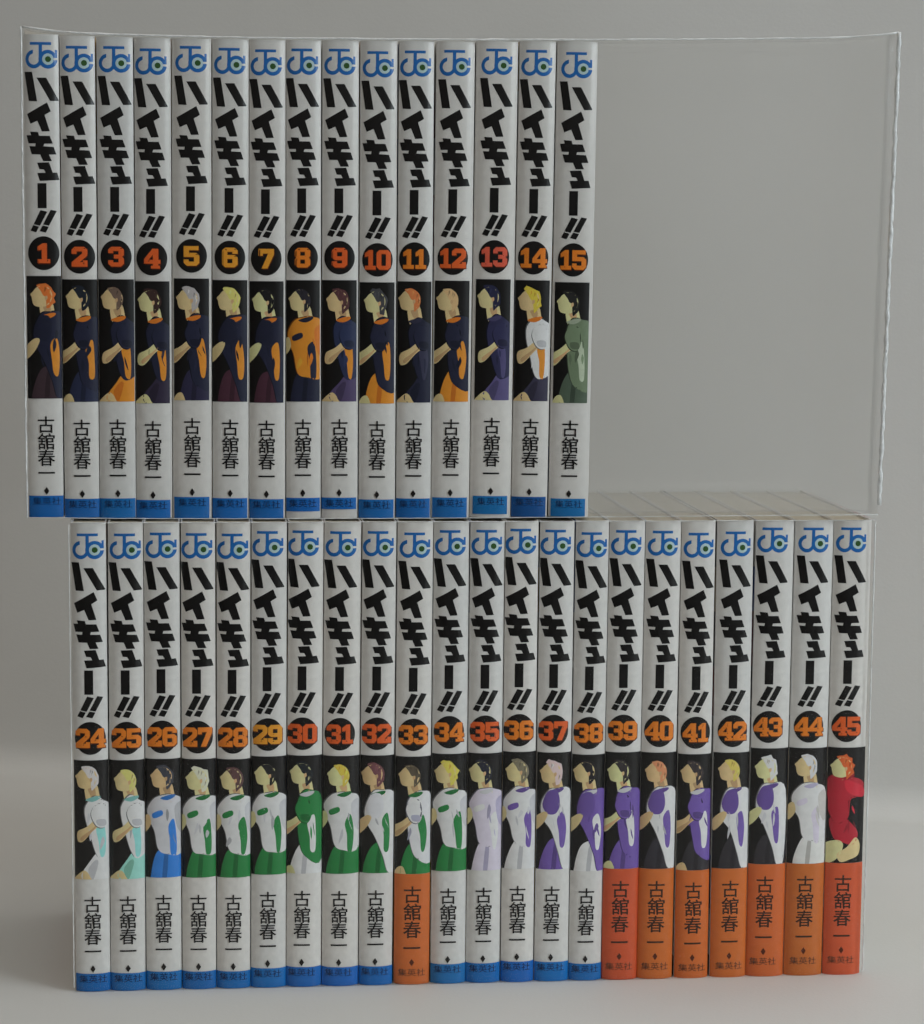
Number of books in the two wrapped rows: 37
